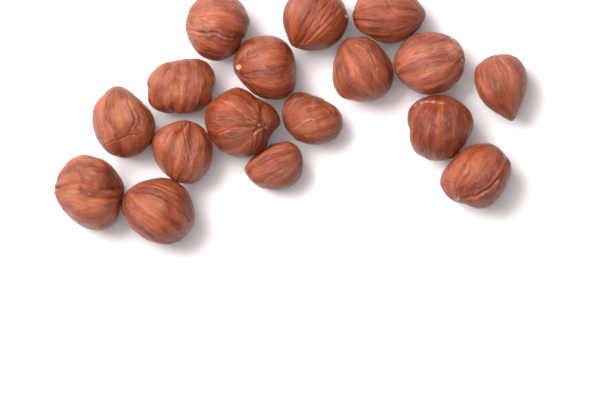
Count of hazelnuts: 17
